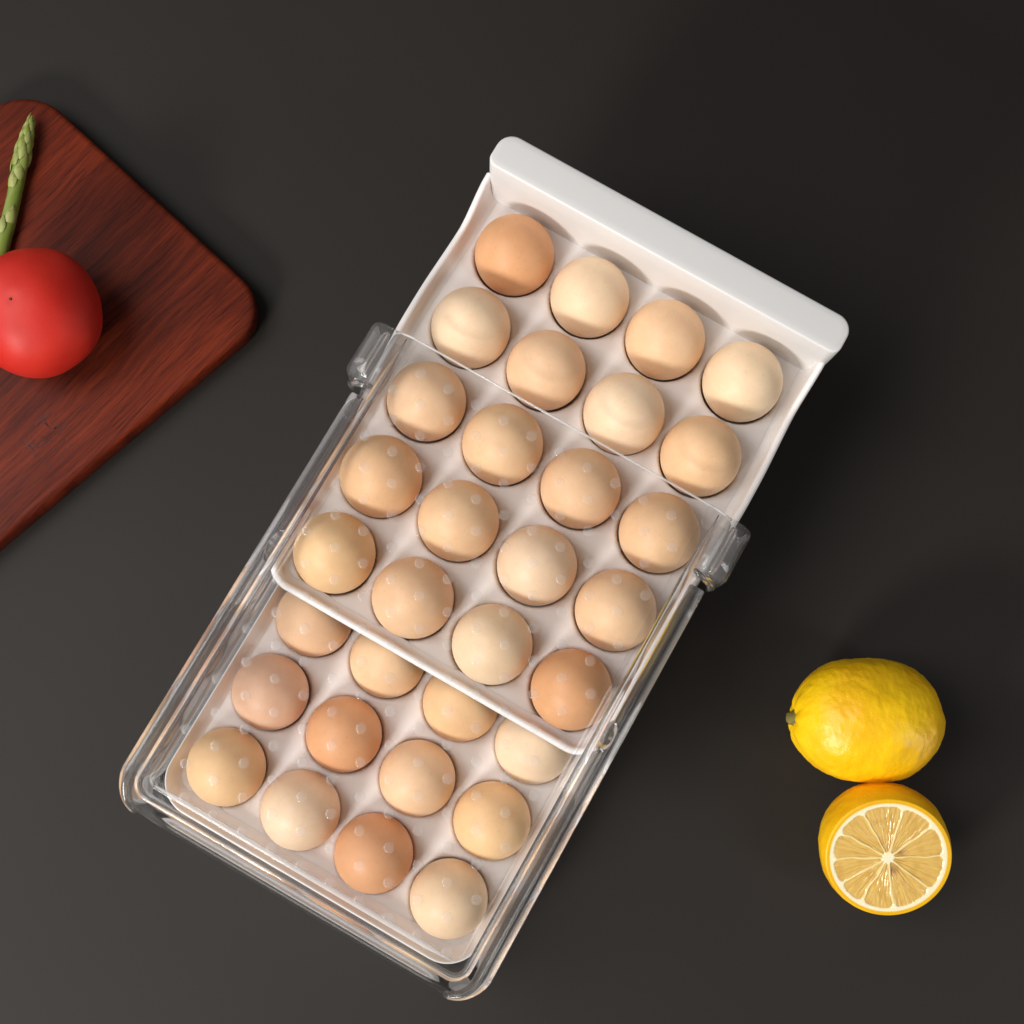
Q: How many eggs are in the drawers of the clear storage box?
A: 32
